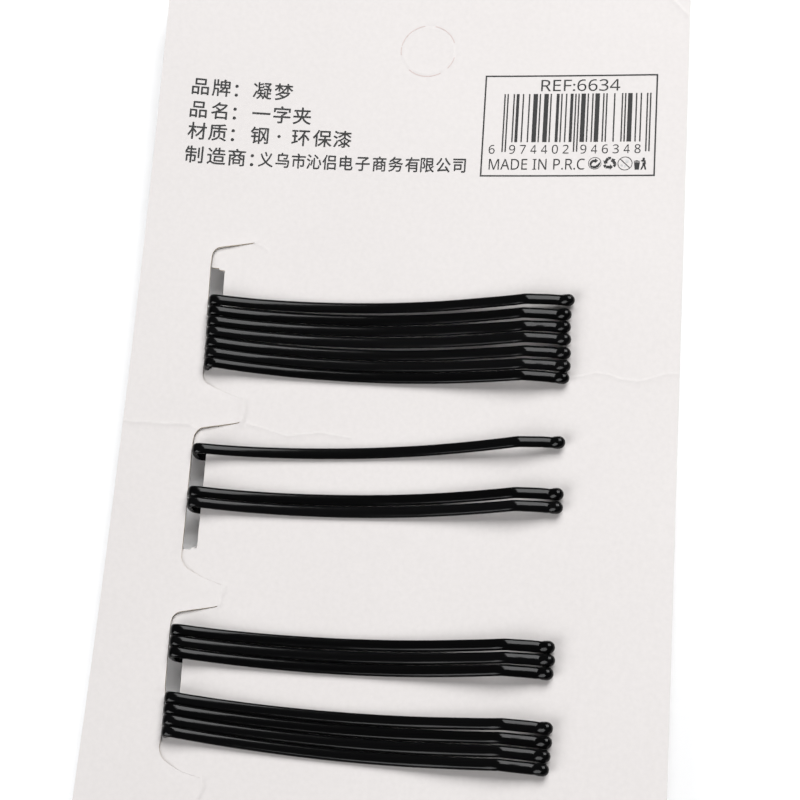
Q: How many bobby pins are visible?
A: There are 17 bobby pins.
